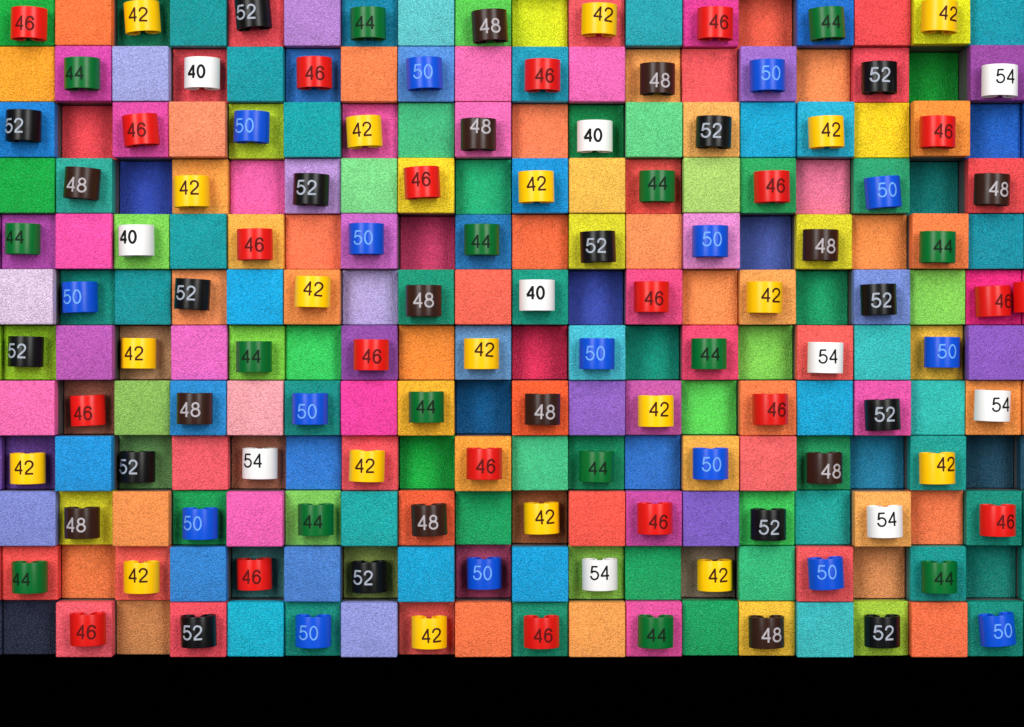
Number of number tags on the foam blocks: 109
